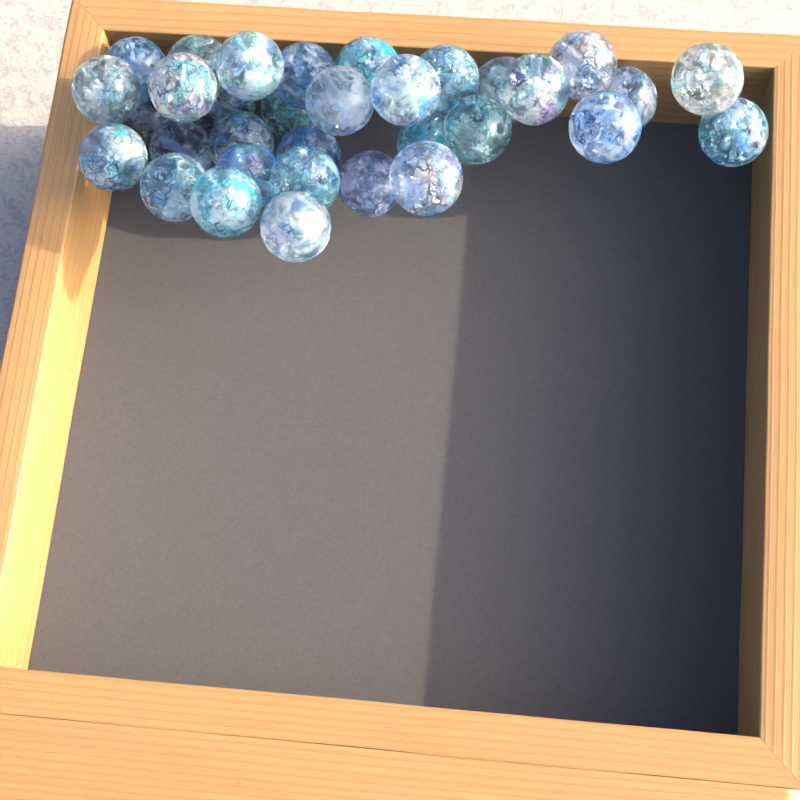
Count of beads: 33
